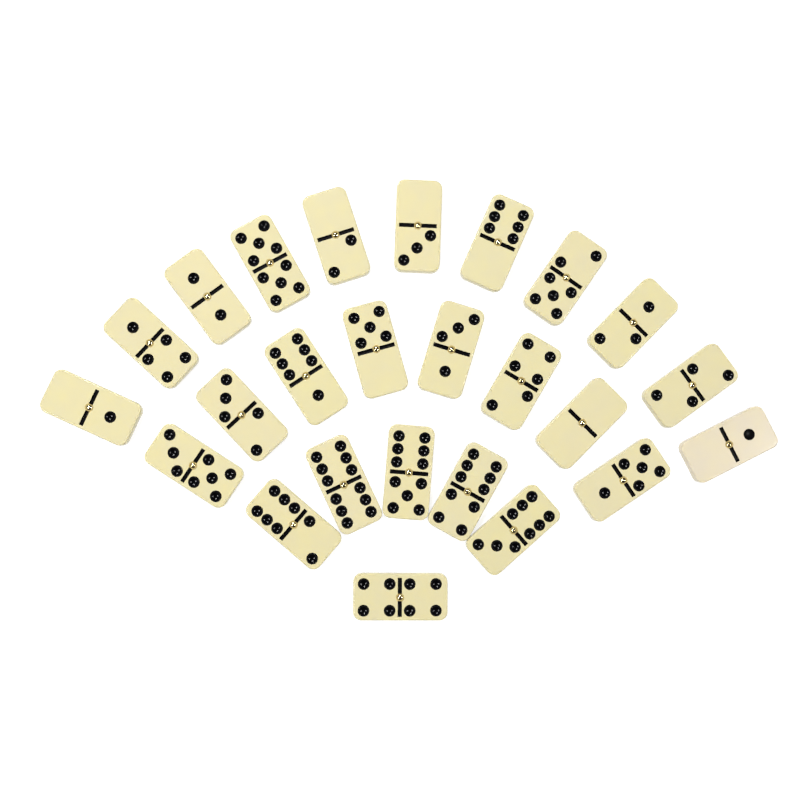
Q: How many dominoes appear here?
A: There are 25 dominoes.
